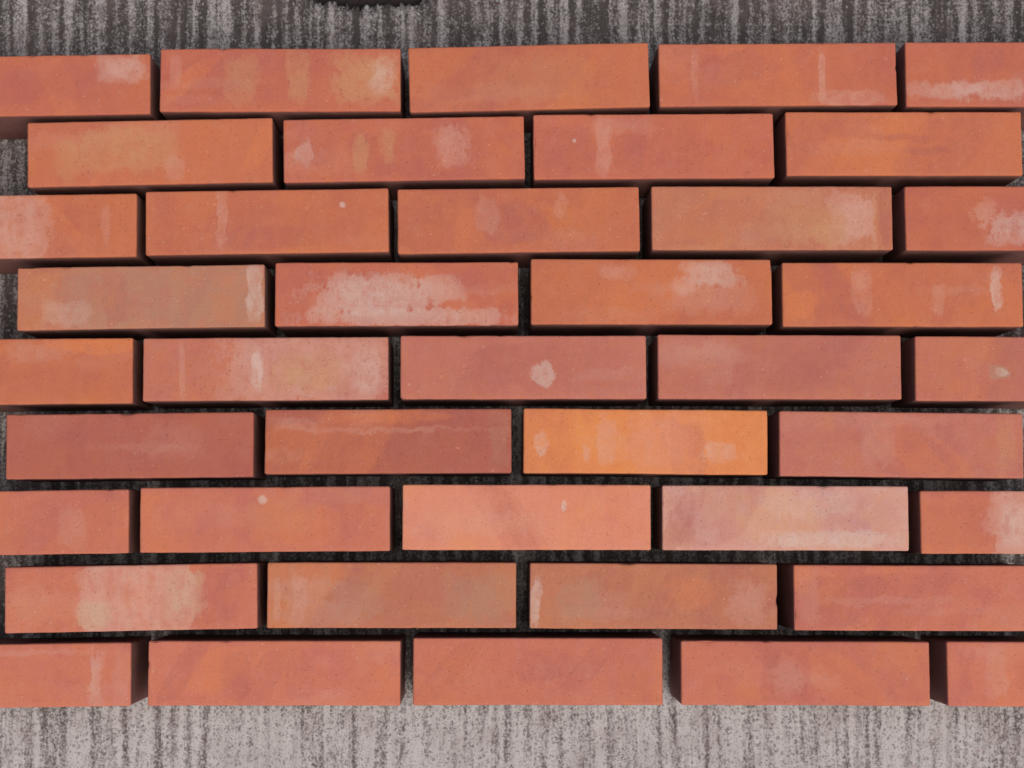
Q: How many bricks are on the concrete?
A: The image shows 41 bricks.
